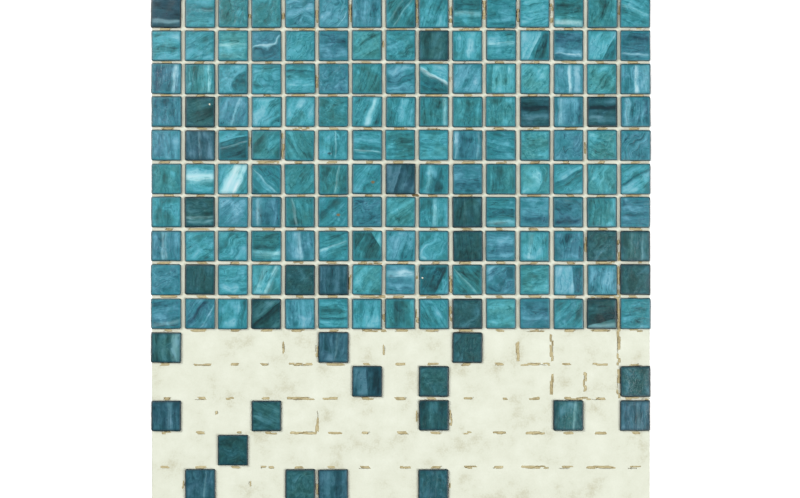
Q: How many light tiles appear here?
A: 131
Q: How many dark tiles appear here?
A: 35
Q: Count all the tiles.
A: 166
